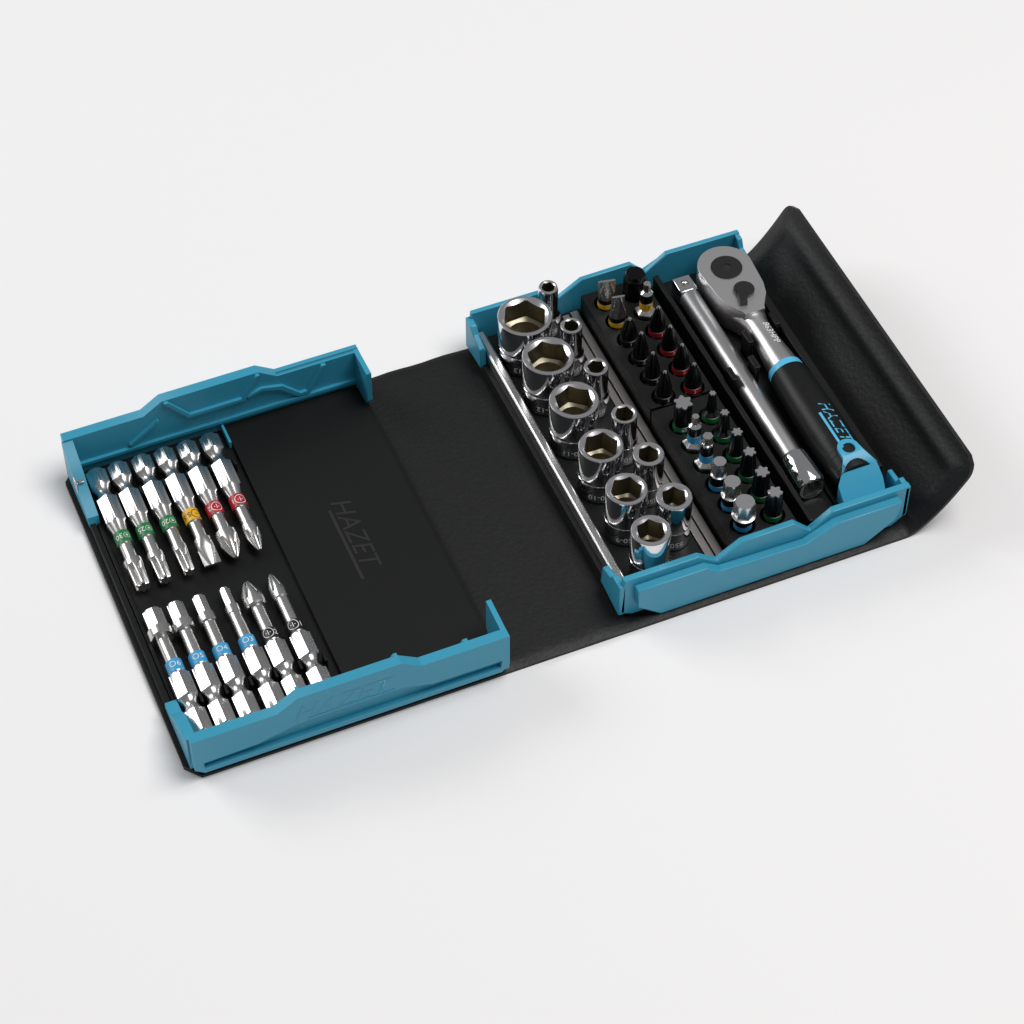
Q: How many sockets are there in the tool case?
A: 12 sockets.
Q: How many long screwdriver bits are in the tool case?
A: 12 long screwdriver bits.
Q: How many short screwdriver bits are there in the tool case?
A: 23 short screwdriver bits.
